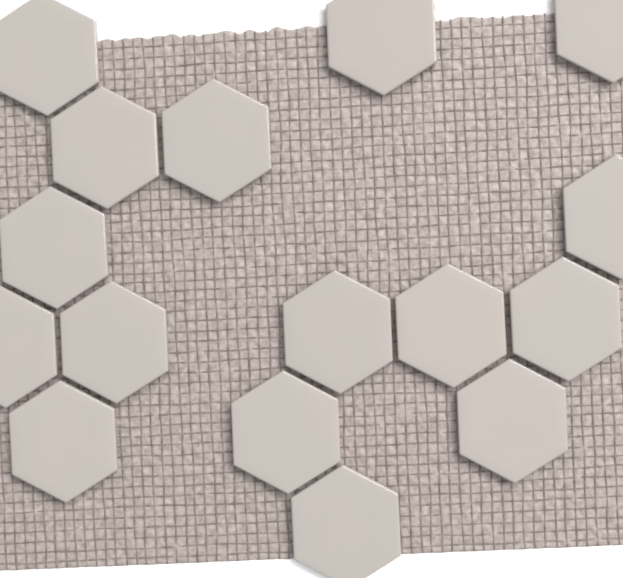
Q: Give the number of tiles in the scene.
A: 16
